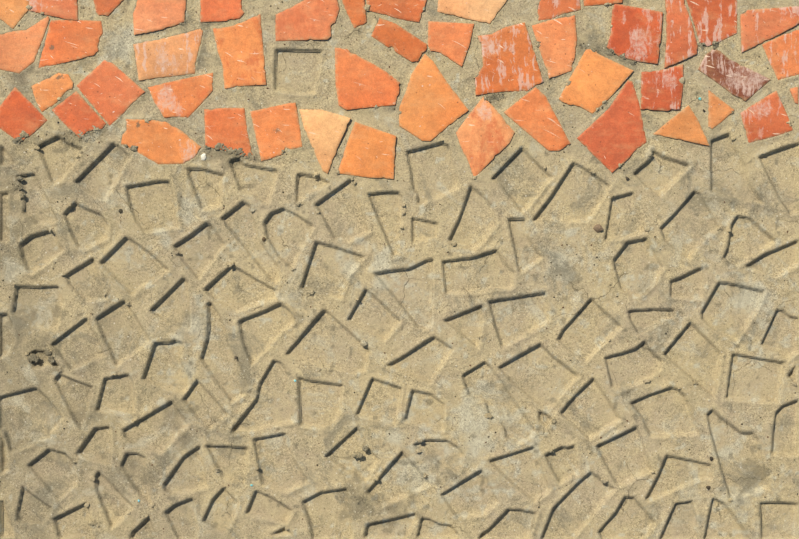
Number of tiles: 46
